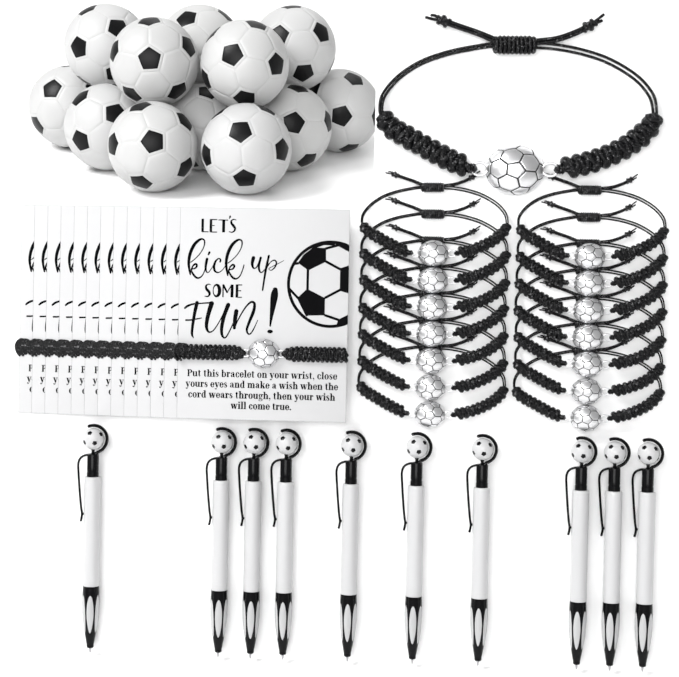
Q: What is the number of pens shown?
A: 10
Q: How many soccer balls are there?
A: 12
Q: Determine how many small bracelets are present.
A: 14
